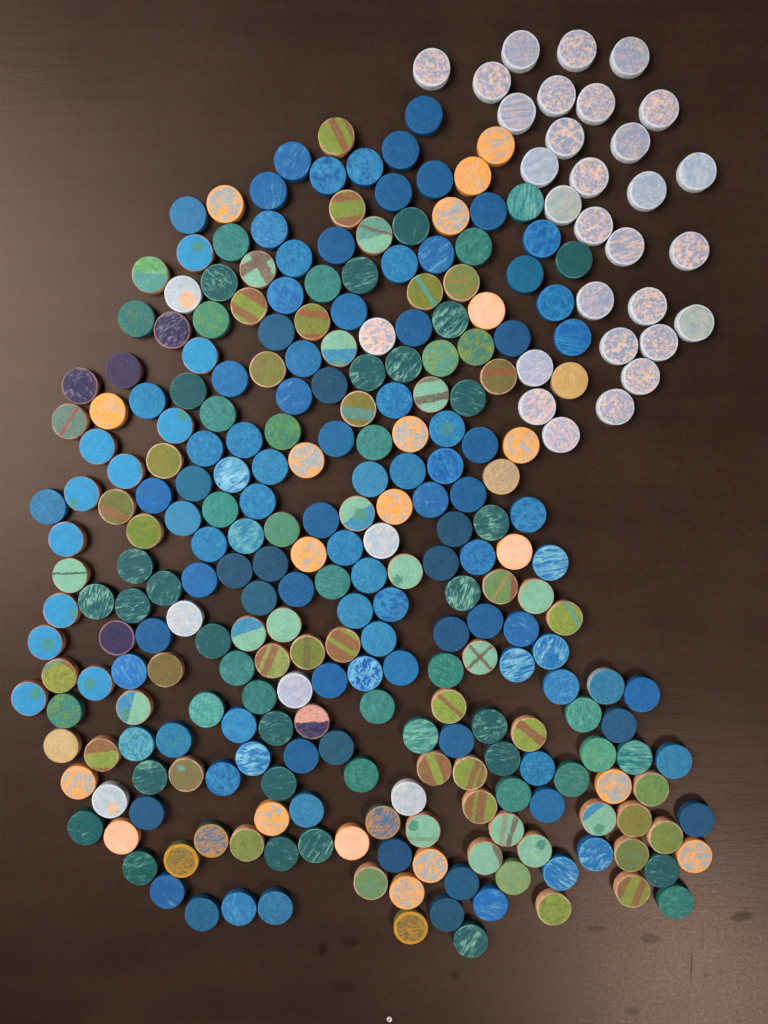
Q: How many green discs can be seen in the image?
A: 109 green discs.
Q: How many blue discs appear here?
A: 114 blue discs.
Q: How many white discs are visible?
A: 36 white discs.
